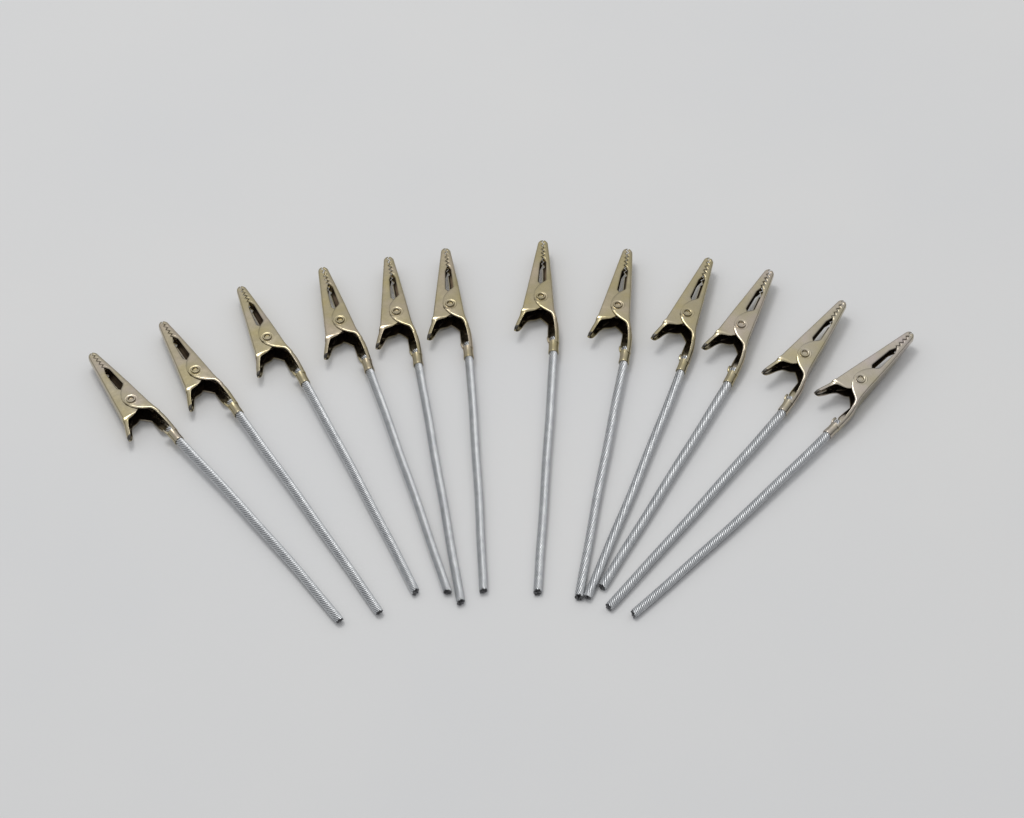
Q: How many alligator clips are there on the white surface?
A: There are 12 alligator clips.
